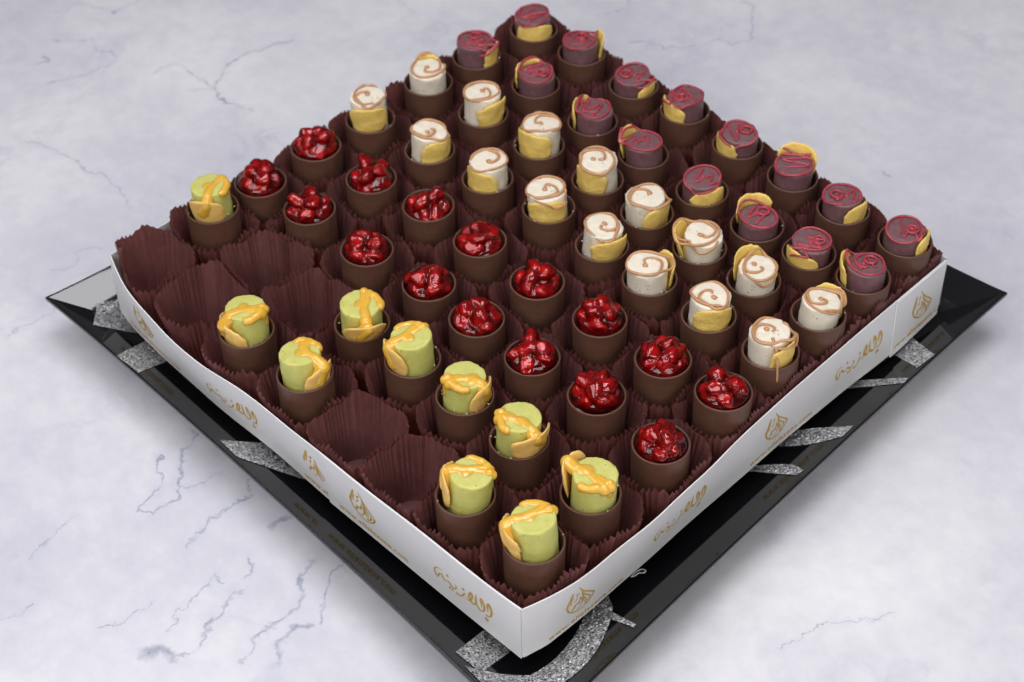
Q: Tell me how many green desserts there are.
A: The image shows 10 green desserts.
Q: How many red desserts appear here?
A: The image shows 16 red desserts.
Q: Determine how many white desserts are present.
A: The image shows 16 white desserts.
